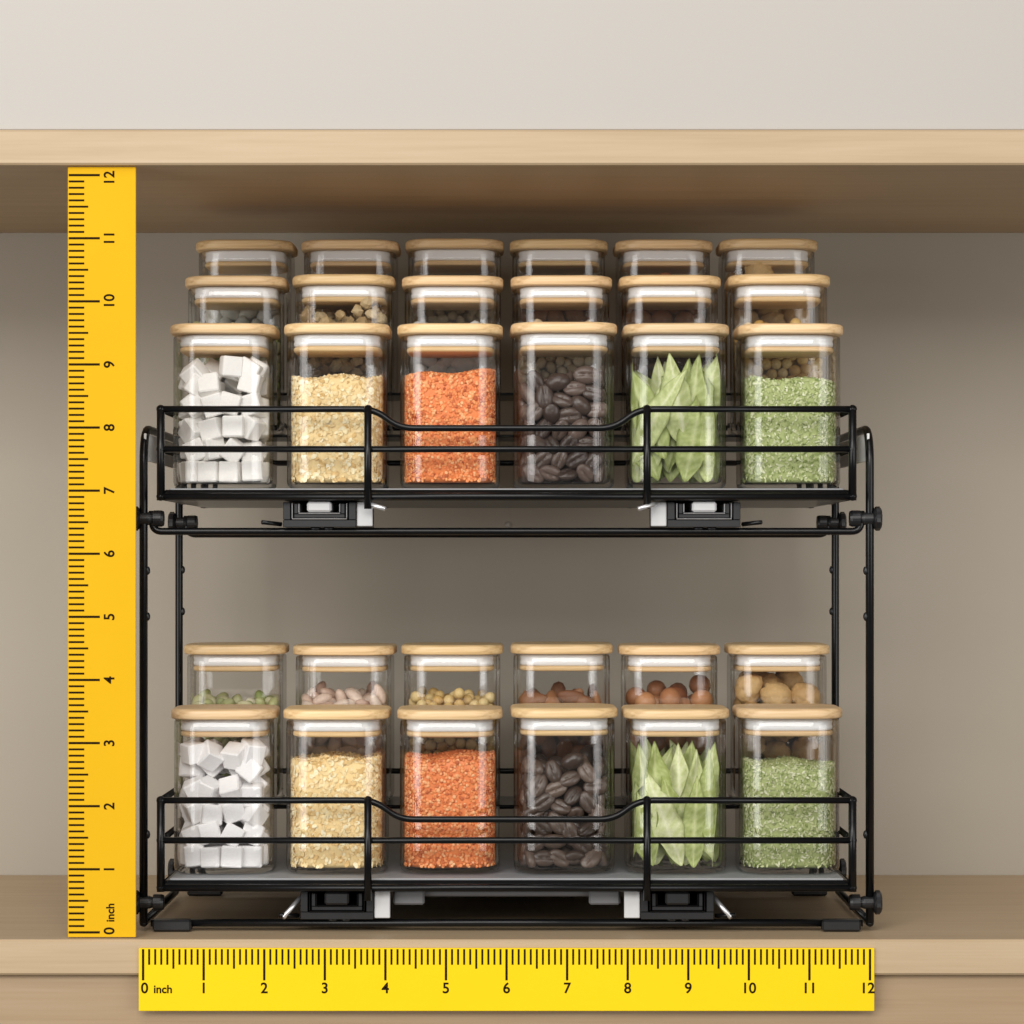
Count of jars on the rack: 30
